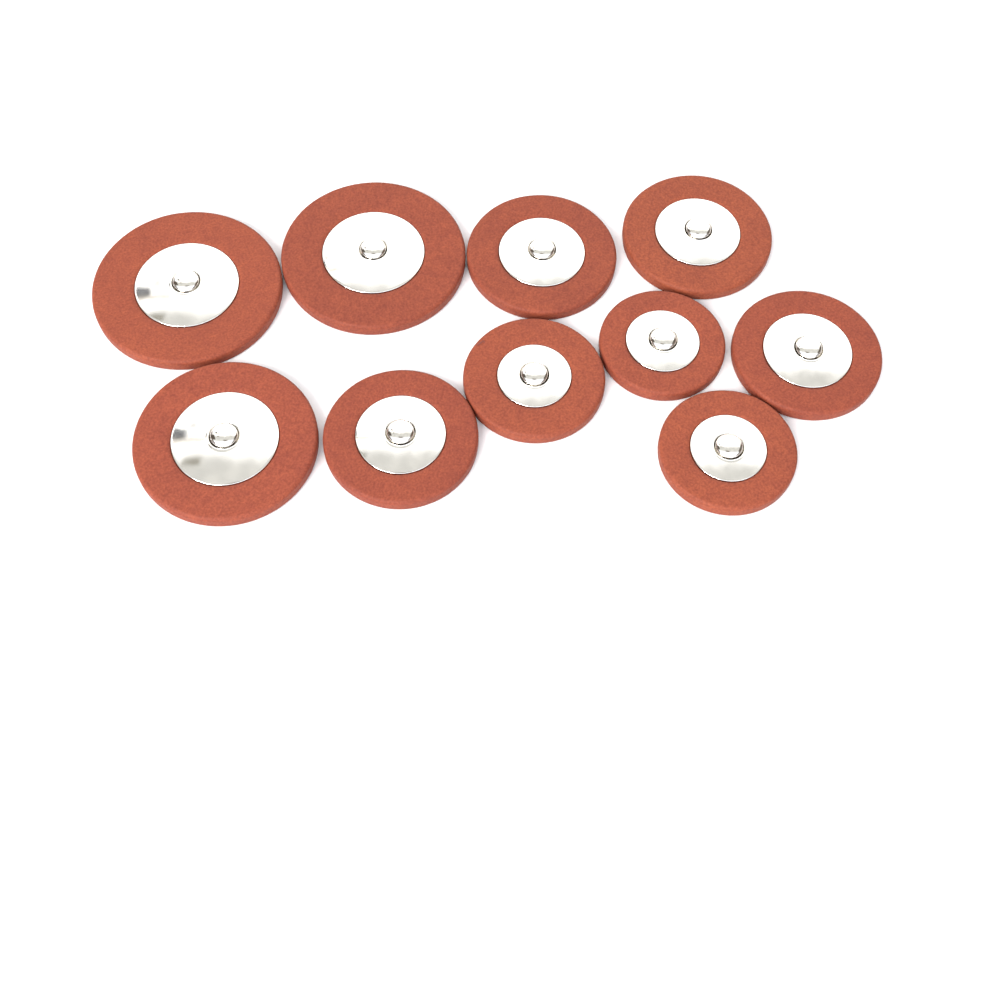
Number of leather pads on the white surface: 10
